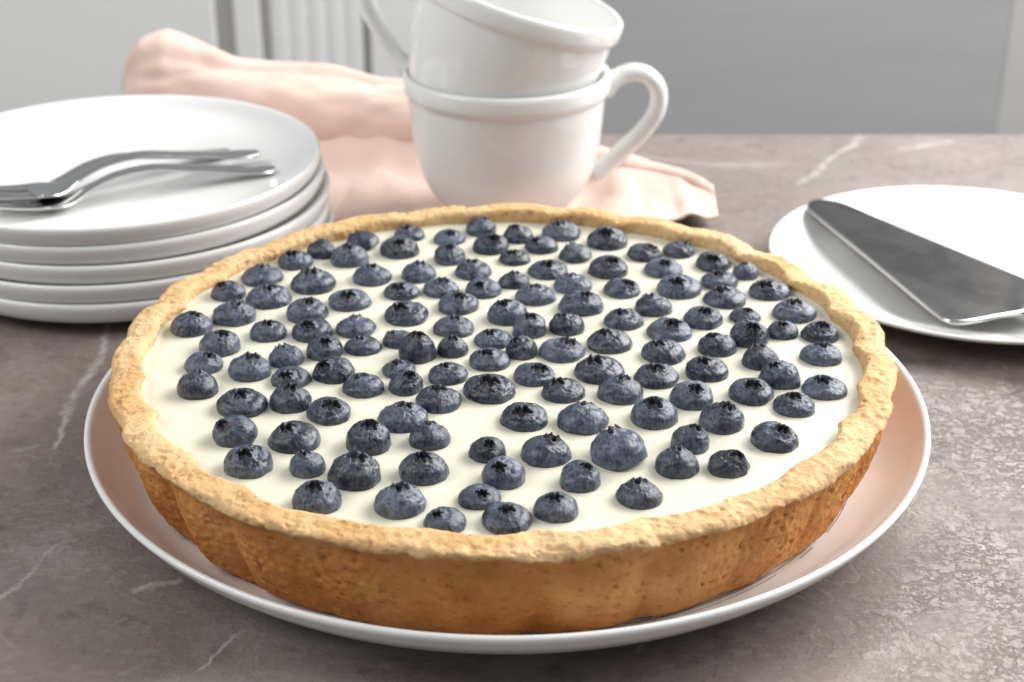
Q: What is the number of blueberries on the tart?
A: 134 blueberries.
